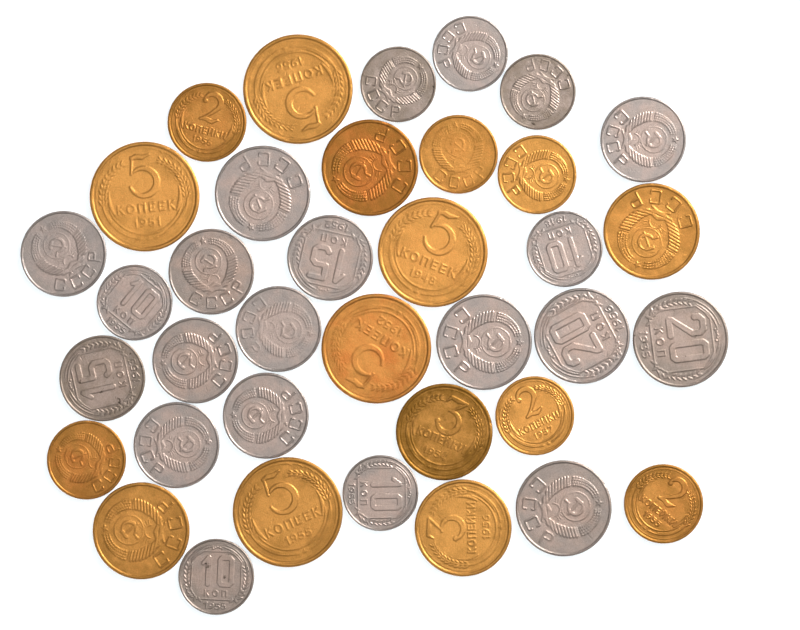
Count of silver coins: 21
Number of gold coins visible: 16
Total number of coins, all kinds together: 37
